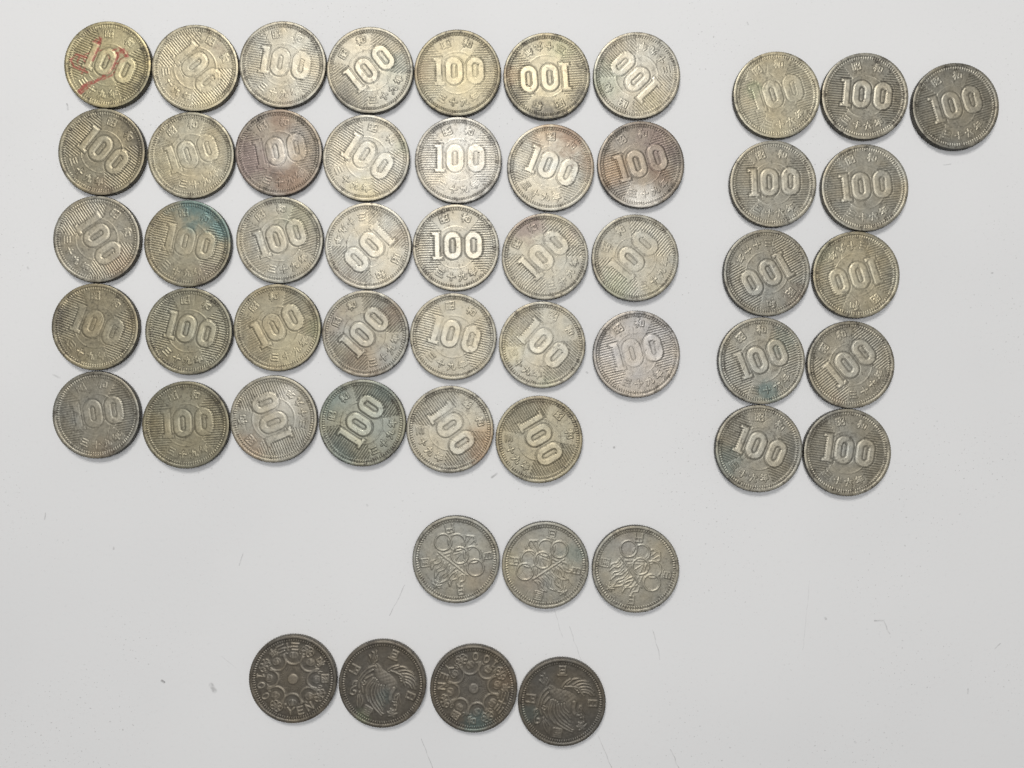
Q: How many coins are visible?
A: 52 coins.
